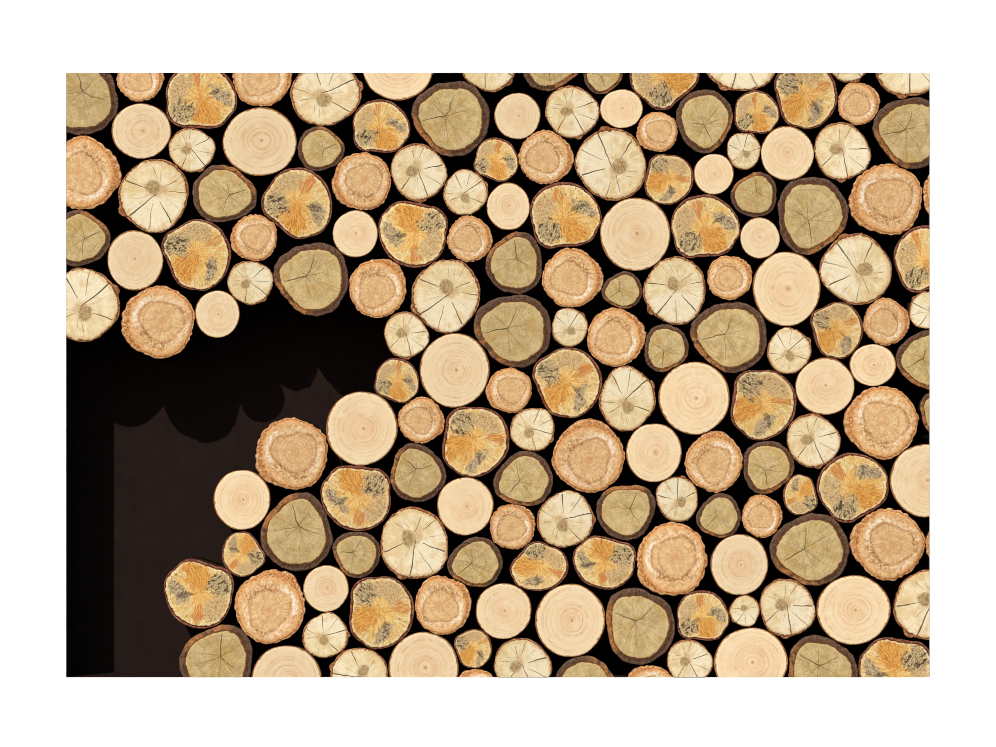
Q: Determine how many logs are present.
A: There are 159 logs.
